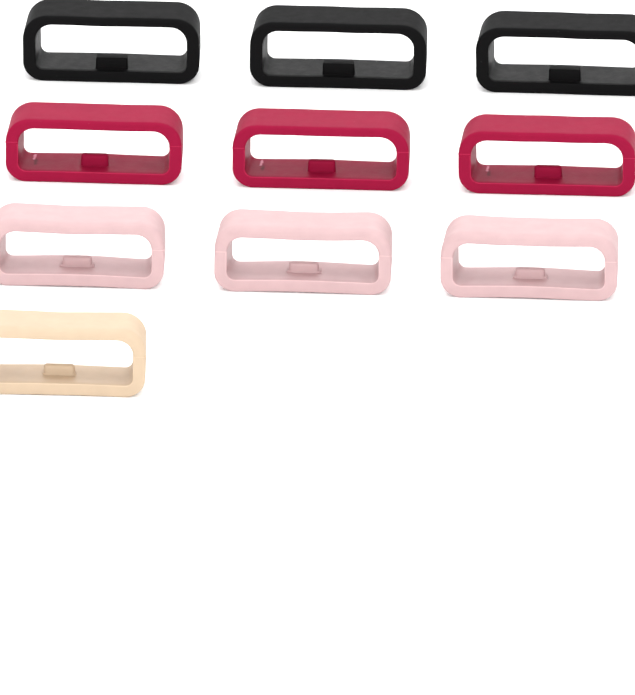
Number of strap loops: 10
